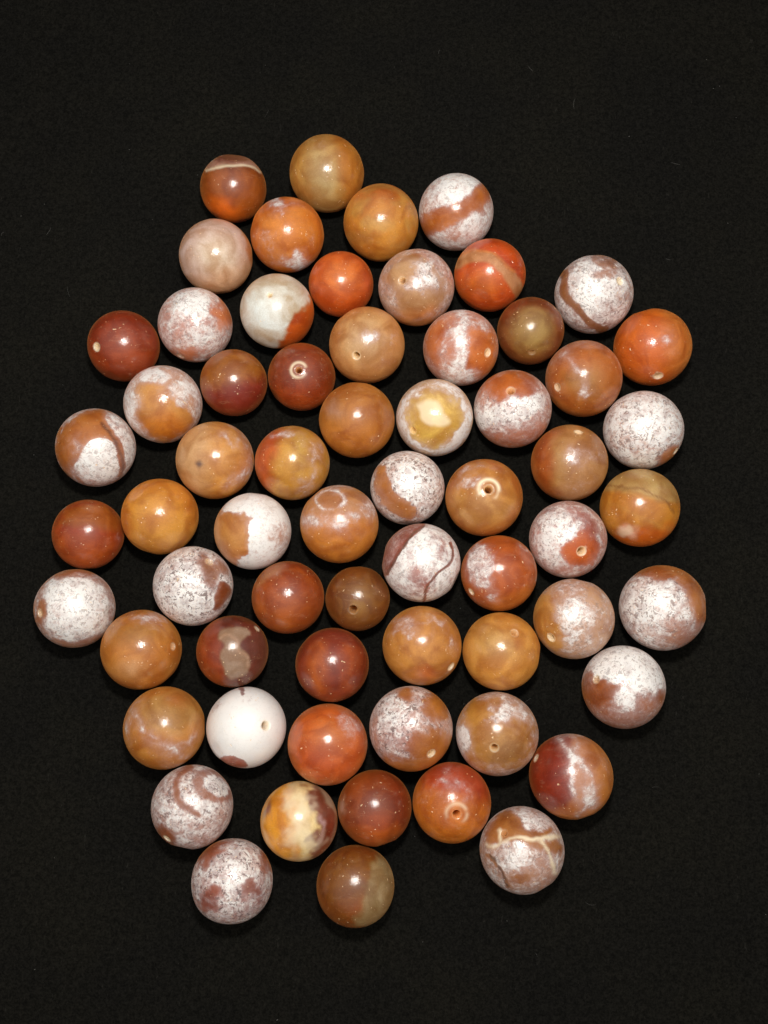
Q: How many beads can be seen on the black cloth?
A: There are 64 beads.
